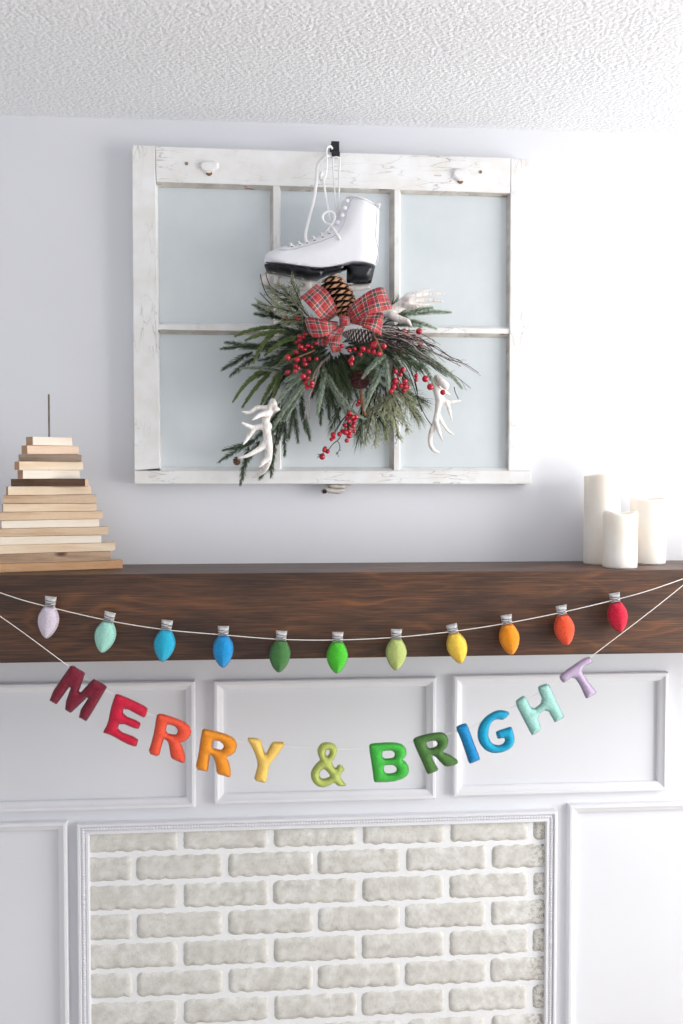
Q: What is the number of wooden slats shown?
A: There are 16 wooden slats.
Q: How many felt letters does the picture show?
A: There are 11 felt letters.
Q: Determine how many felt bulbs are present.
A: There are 11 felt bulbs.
